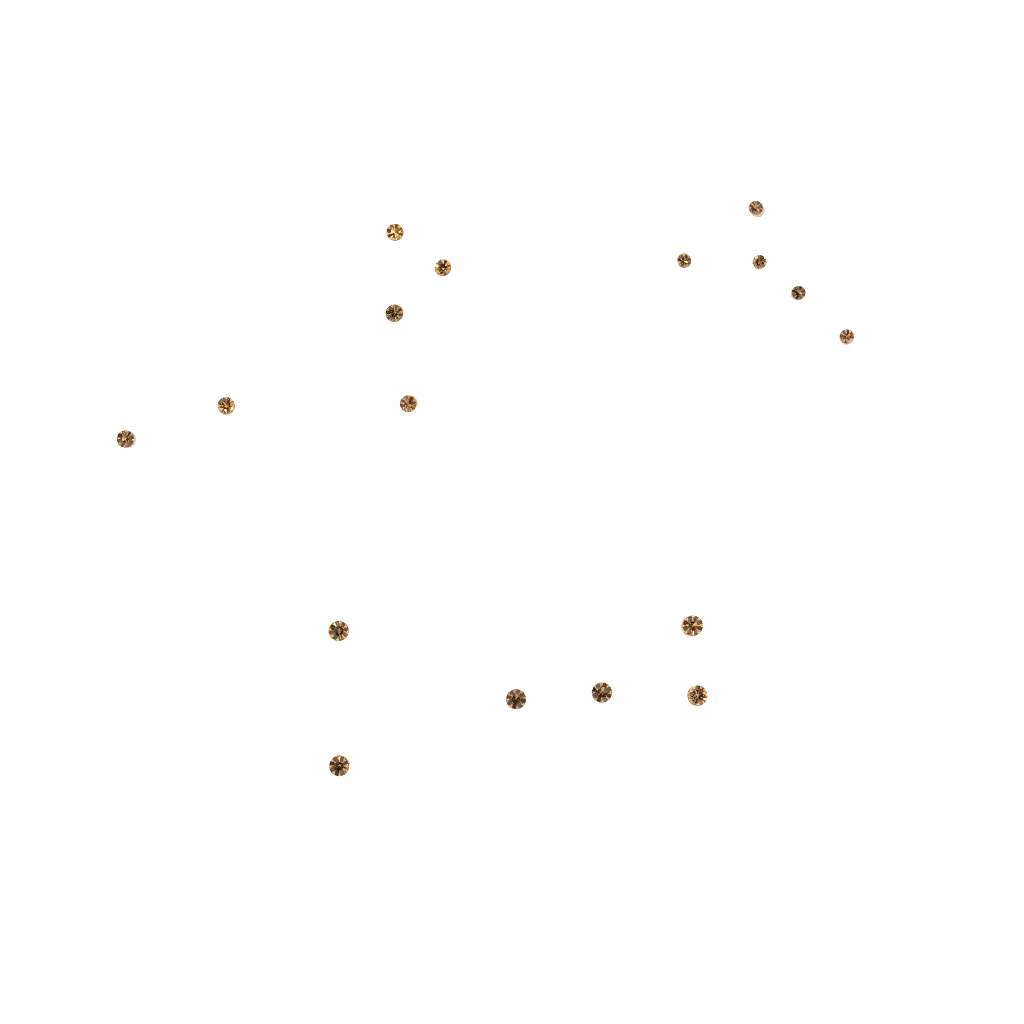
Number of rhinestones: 17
